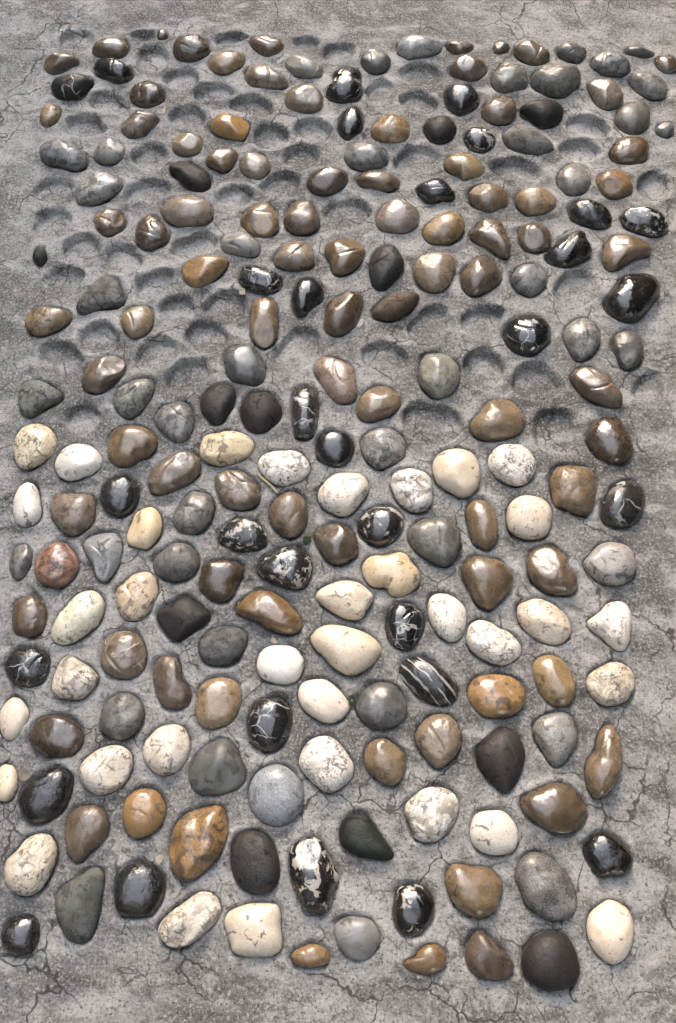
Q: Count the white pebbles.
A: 35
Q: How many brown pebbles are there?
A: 87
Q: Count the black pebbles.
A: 43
